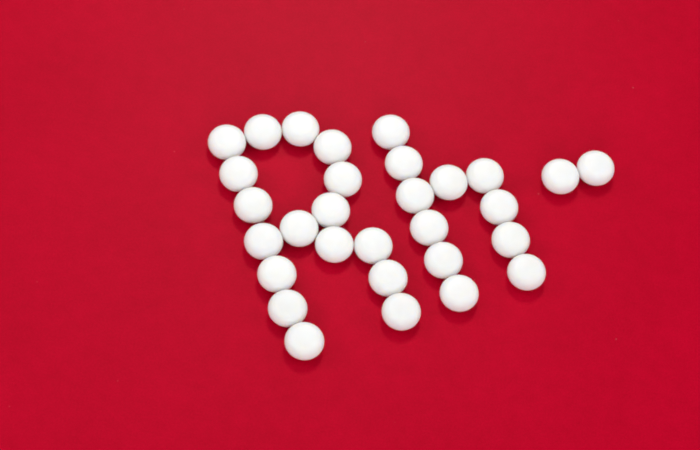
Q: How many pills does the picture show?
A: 30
